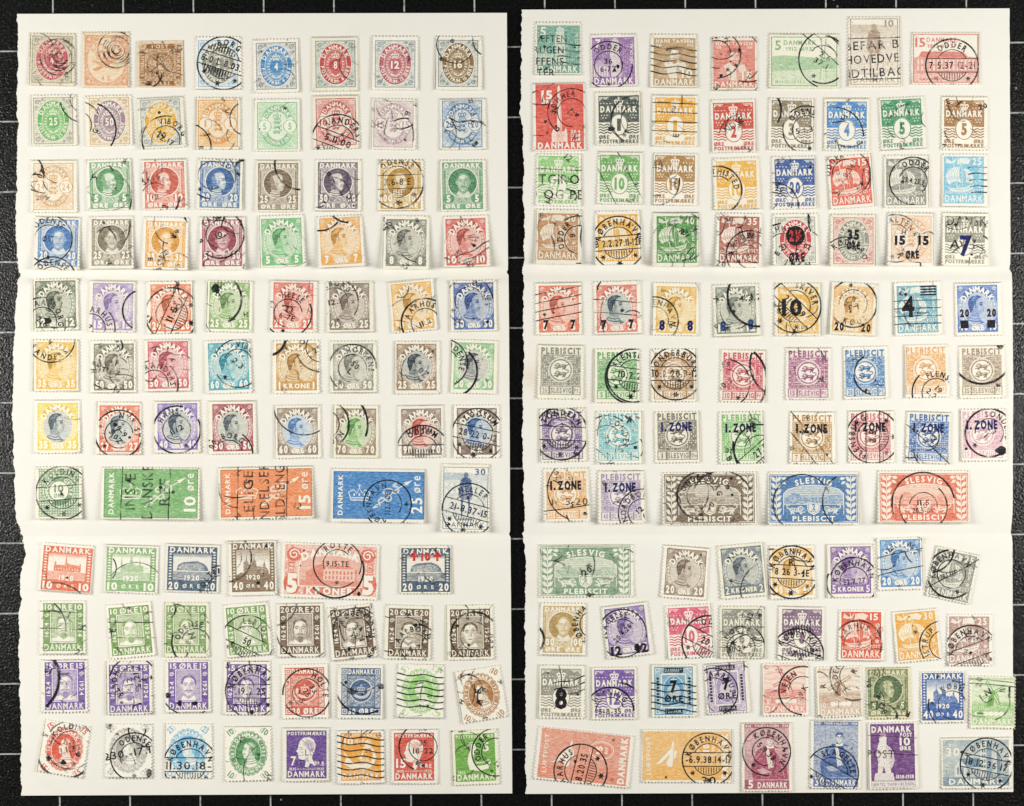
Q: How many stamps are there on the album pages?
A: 181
